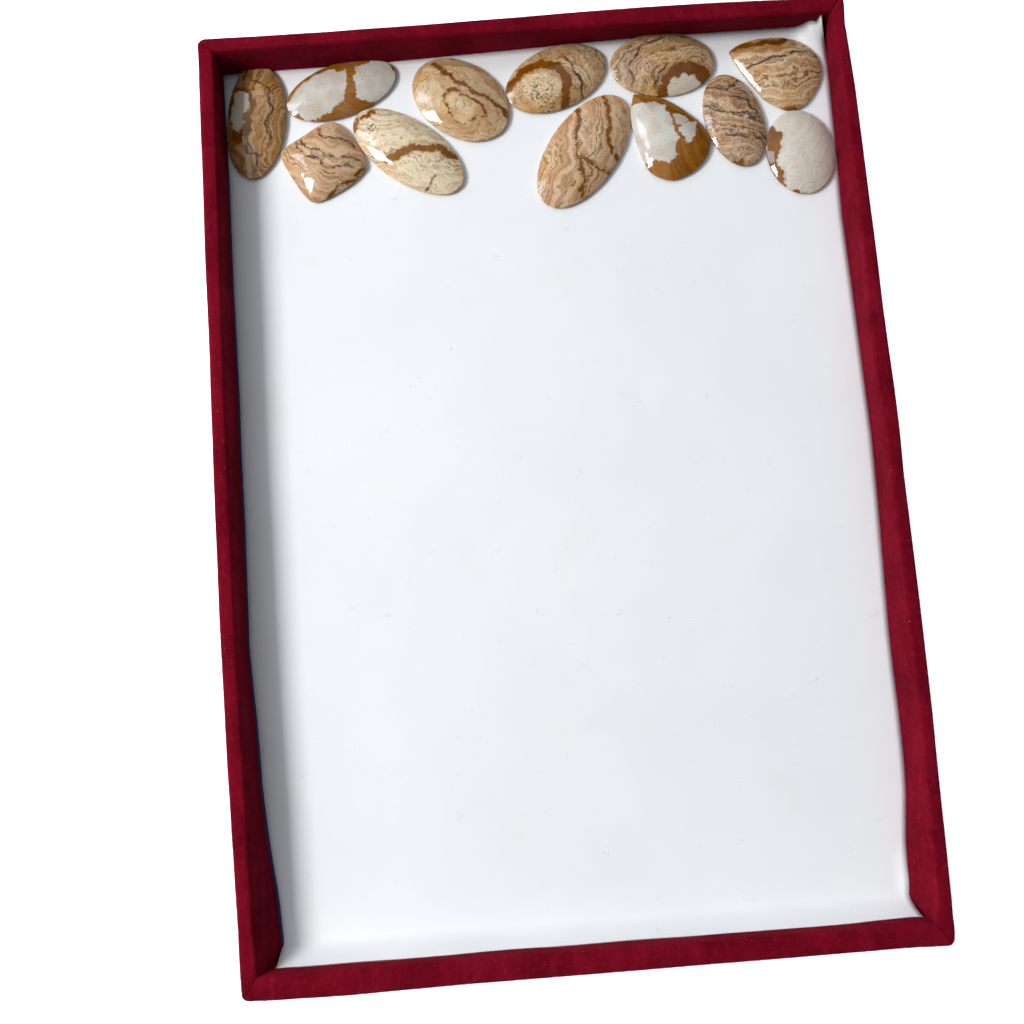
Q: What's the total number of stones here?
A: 12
